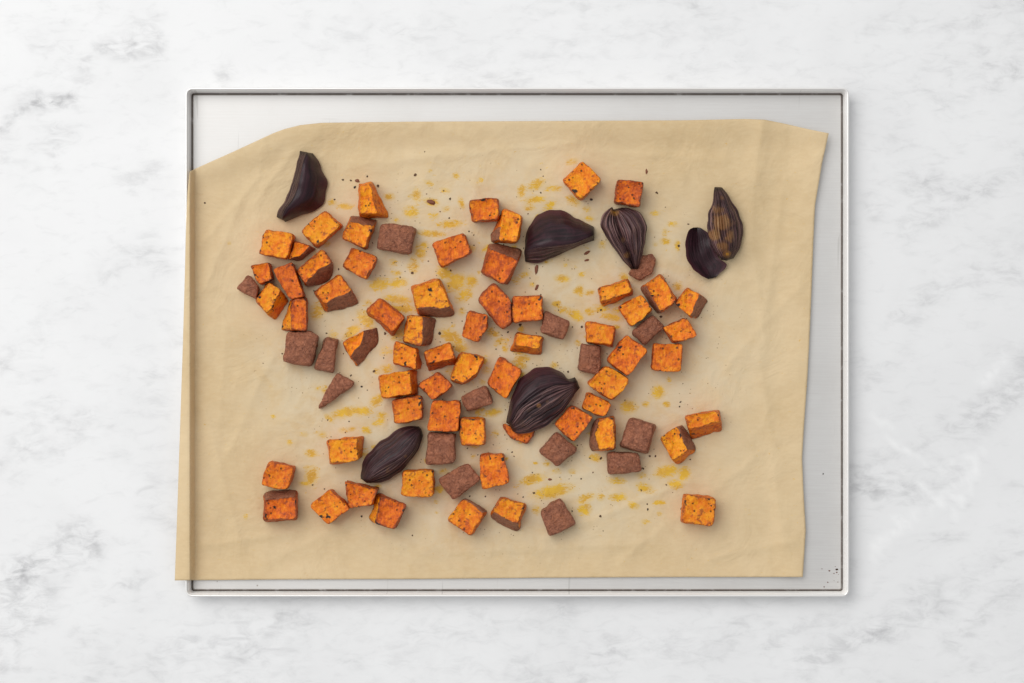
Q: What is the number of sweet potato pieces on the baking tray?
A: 77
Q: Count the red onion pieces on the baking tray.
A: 7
